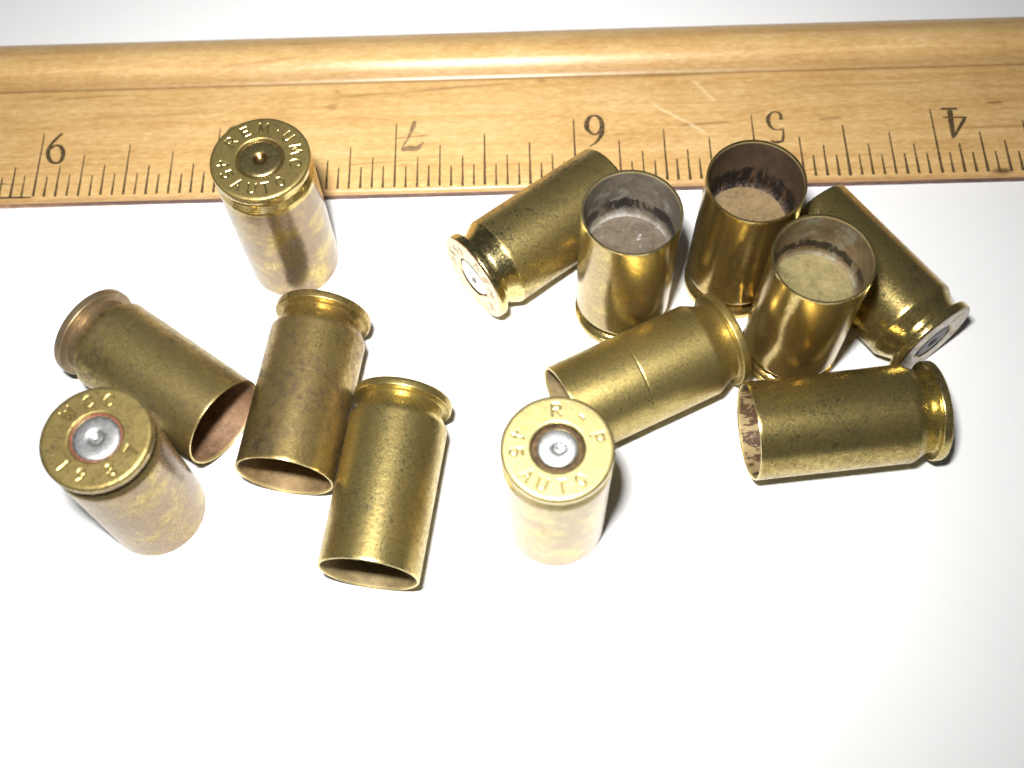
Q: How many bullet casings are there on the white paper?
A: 13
